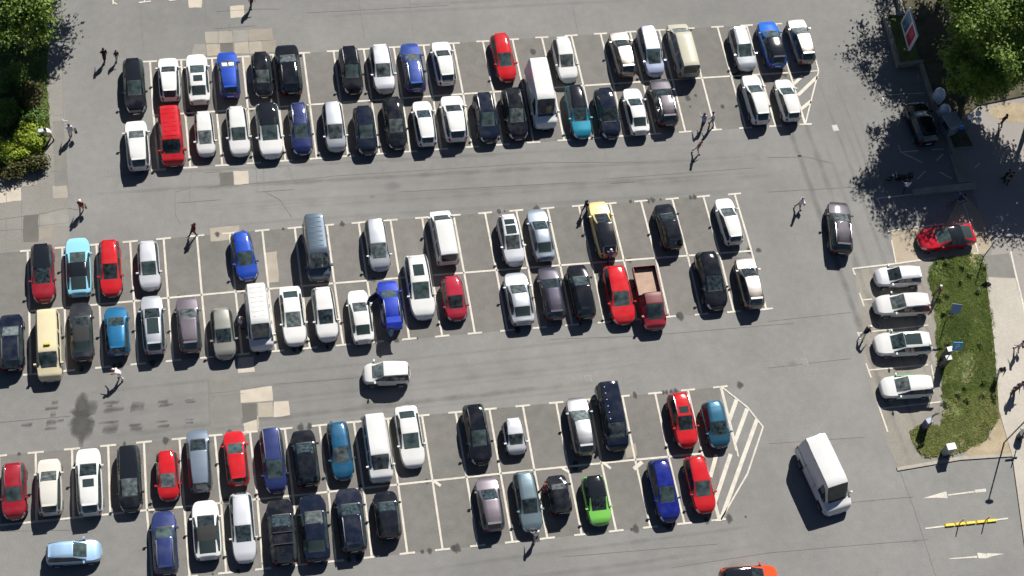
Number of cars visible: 103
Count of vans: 10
